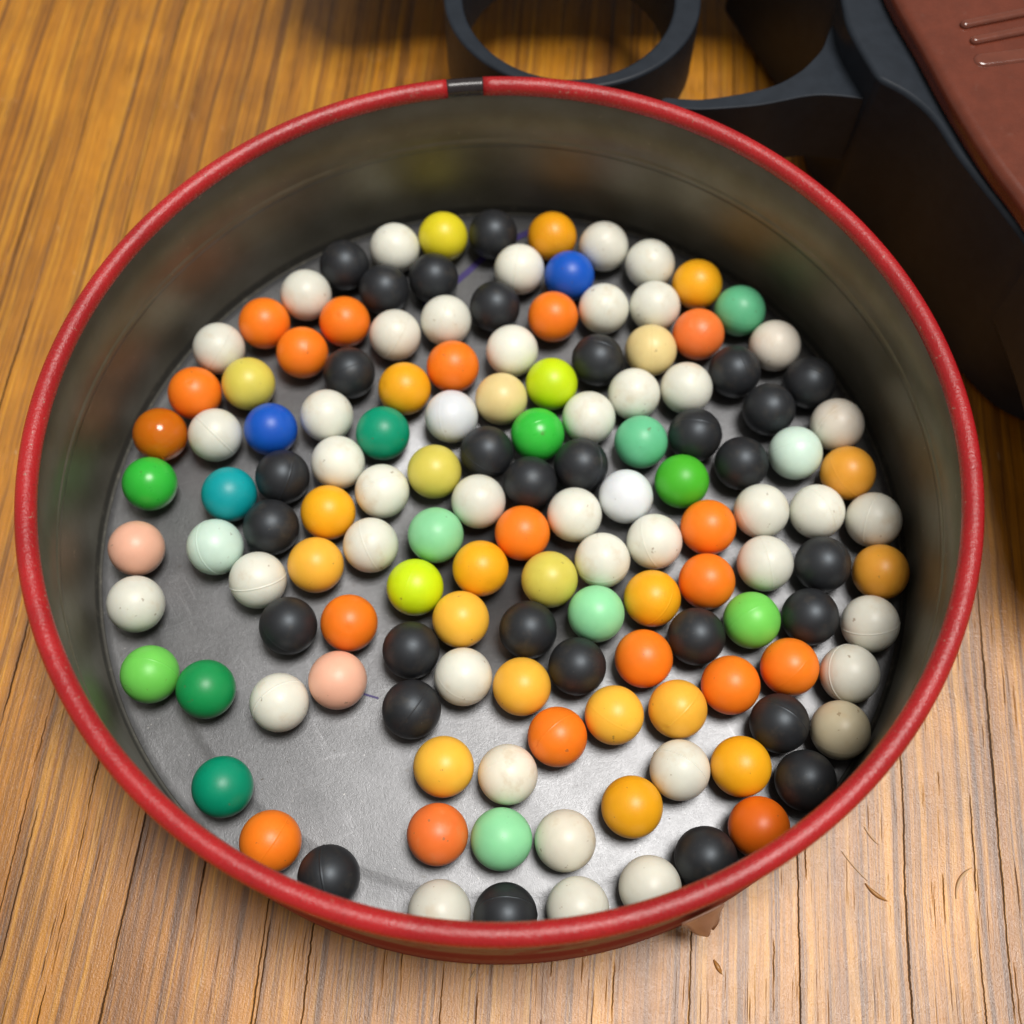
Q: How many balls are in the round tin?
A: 137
